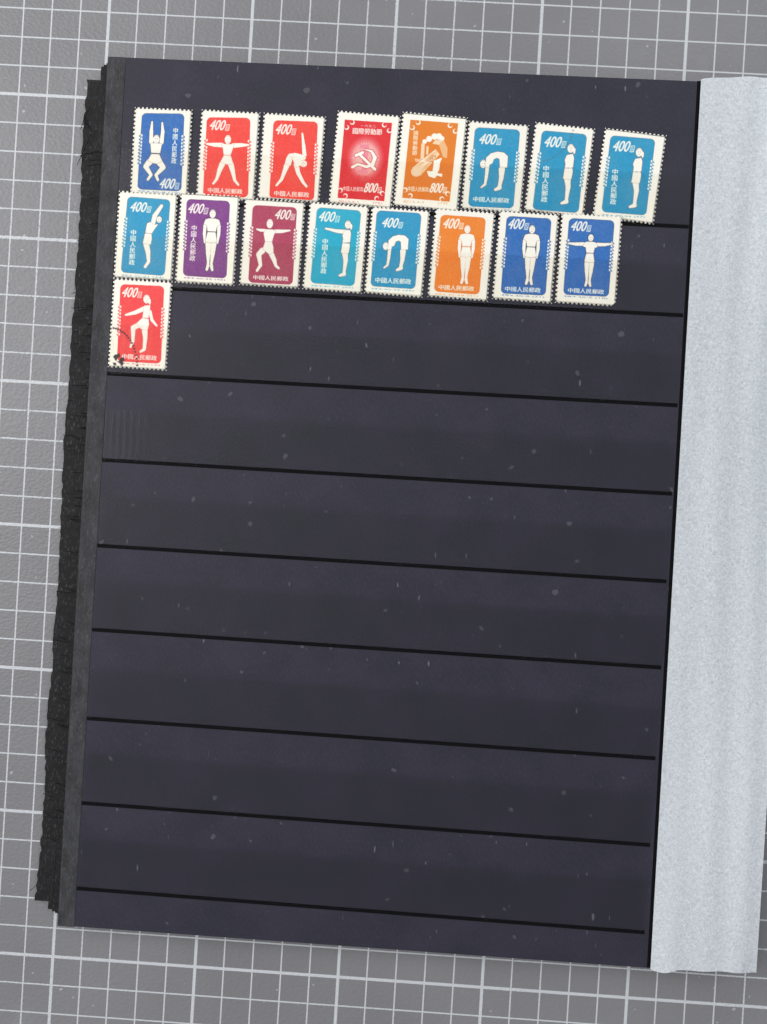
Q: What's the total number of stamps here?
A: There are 17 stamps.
